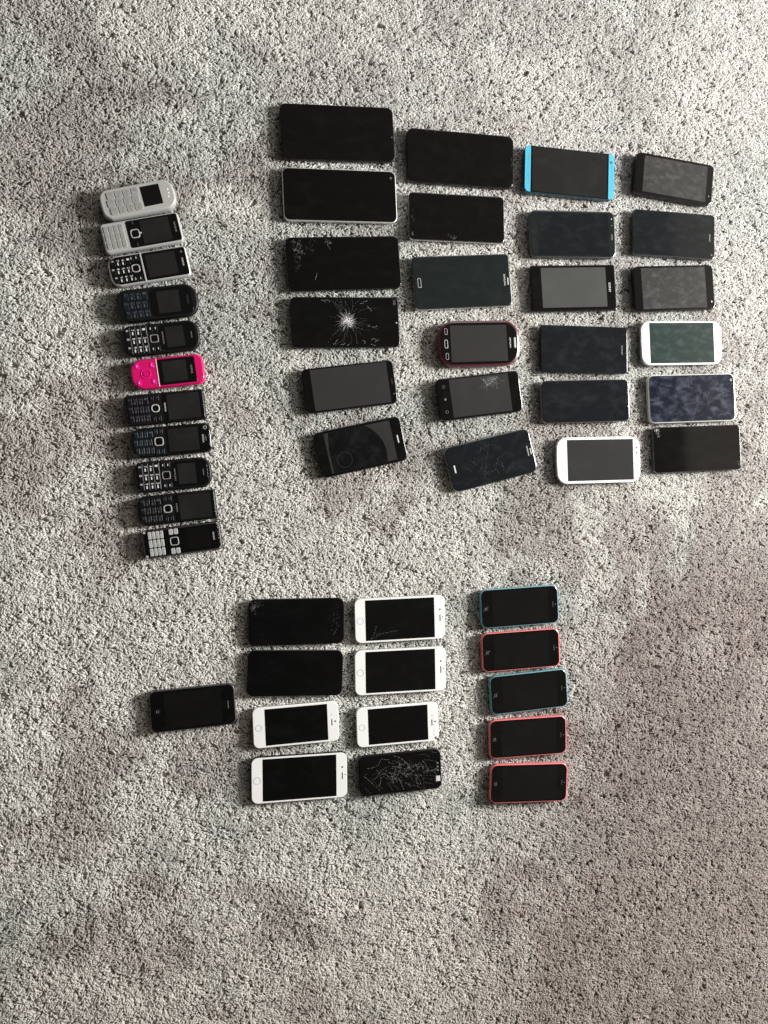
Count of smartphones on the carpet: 38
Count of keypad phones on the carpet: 11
